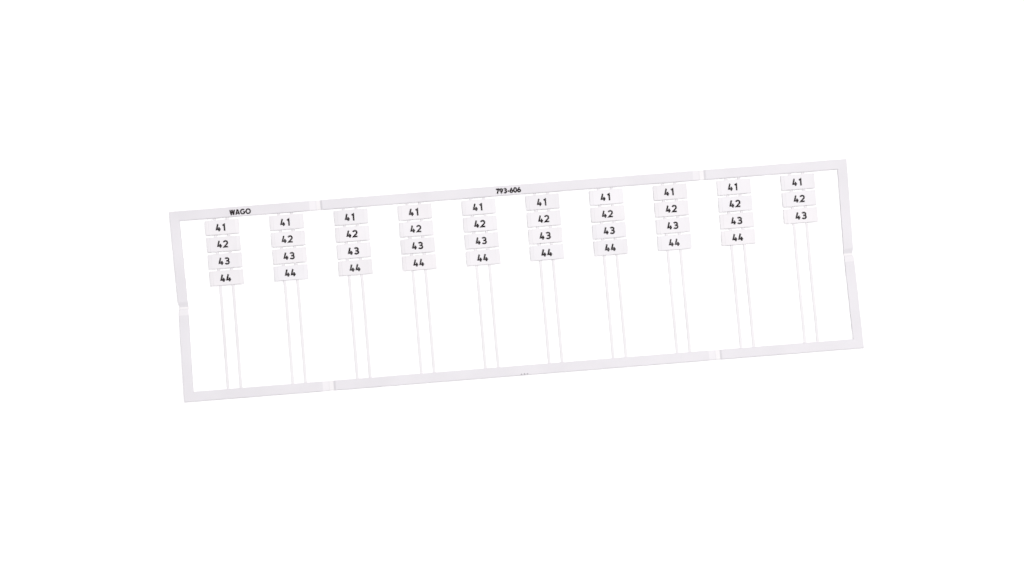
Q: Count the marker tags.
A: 39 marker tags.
